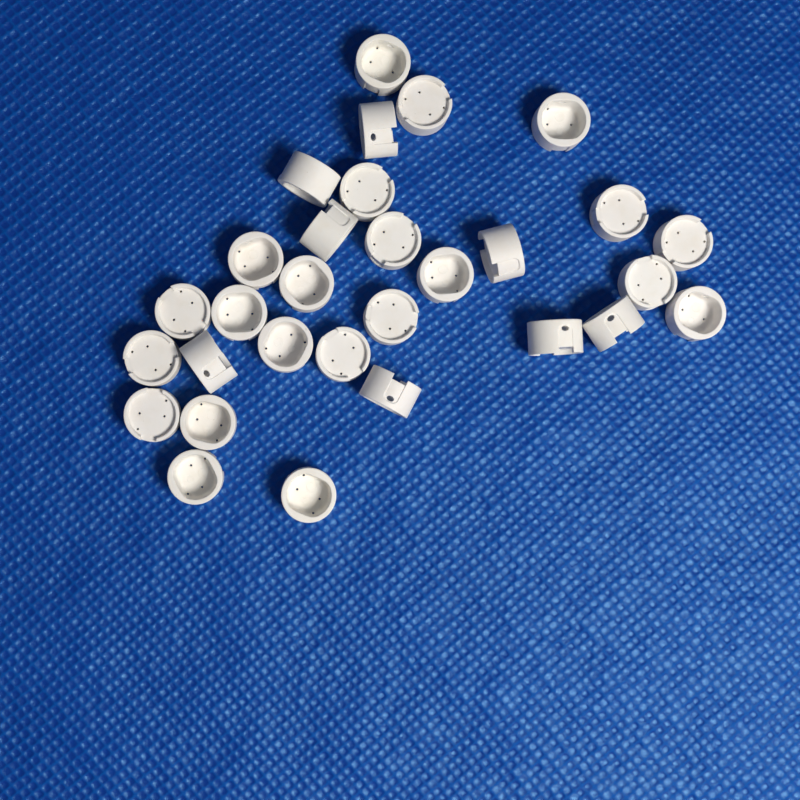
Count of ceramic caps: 30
